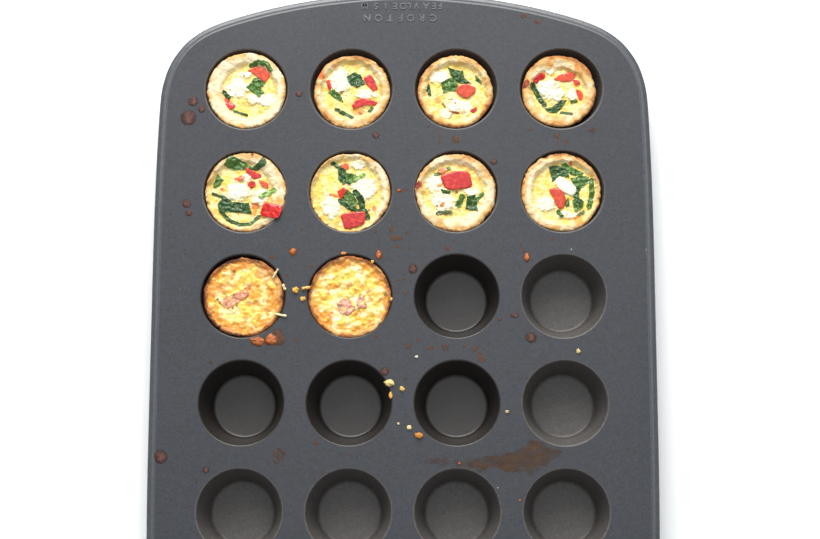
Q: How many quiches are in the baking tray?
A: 10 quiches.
